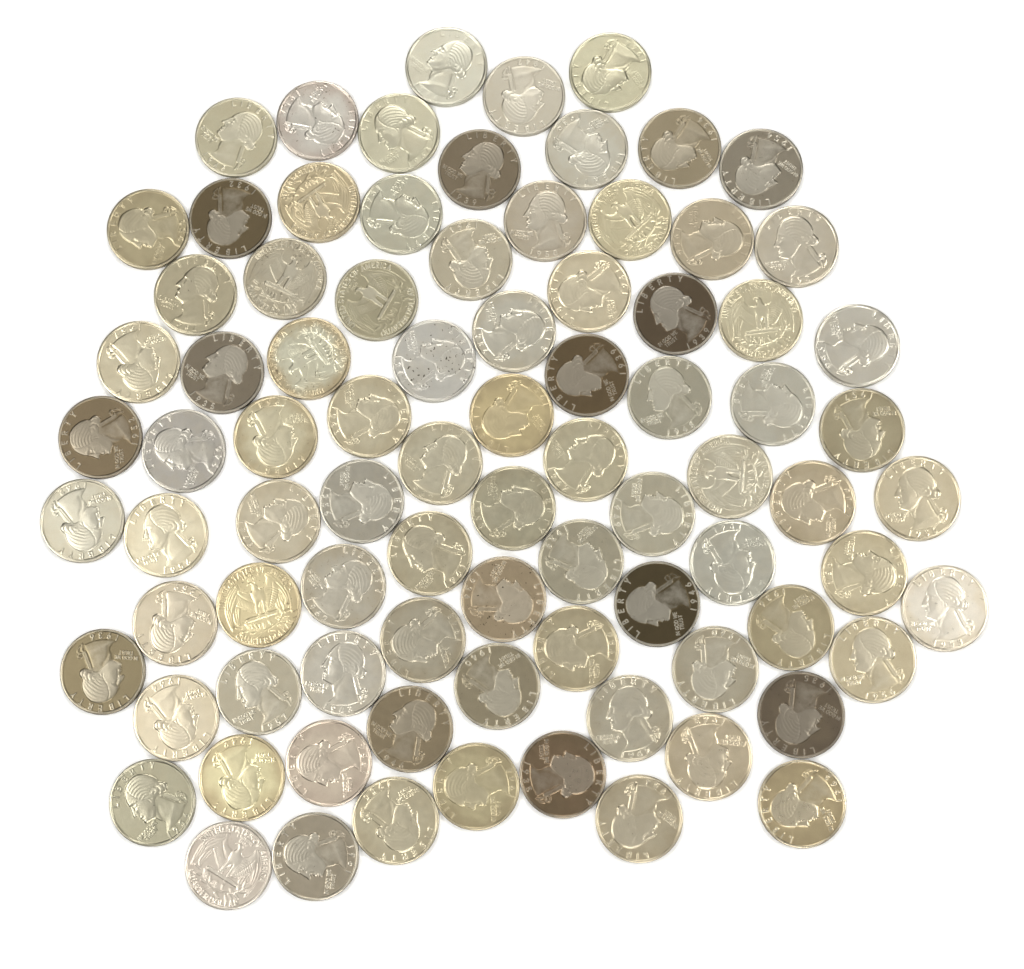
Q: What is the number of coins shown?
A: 85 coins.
